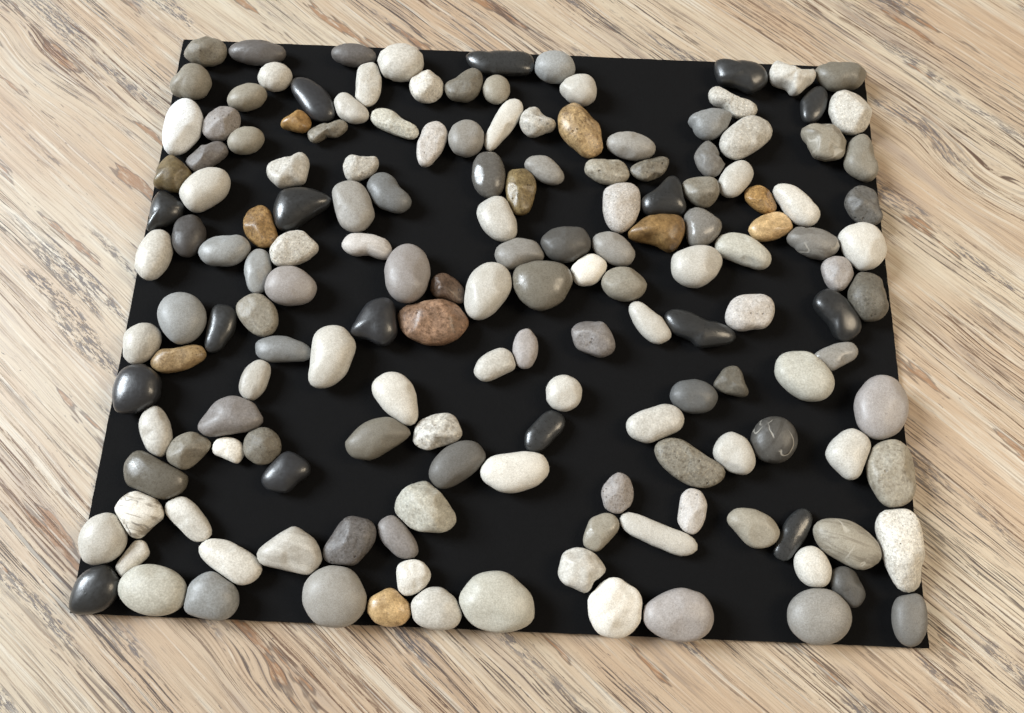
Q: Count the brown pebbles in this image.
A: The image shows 12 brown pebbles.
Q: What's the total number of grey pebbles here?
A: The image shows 71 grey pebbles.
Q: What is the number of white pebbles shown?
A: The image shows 63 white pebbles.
